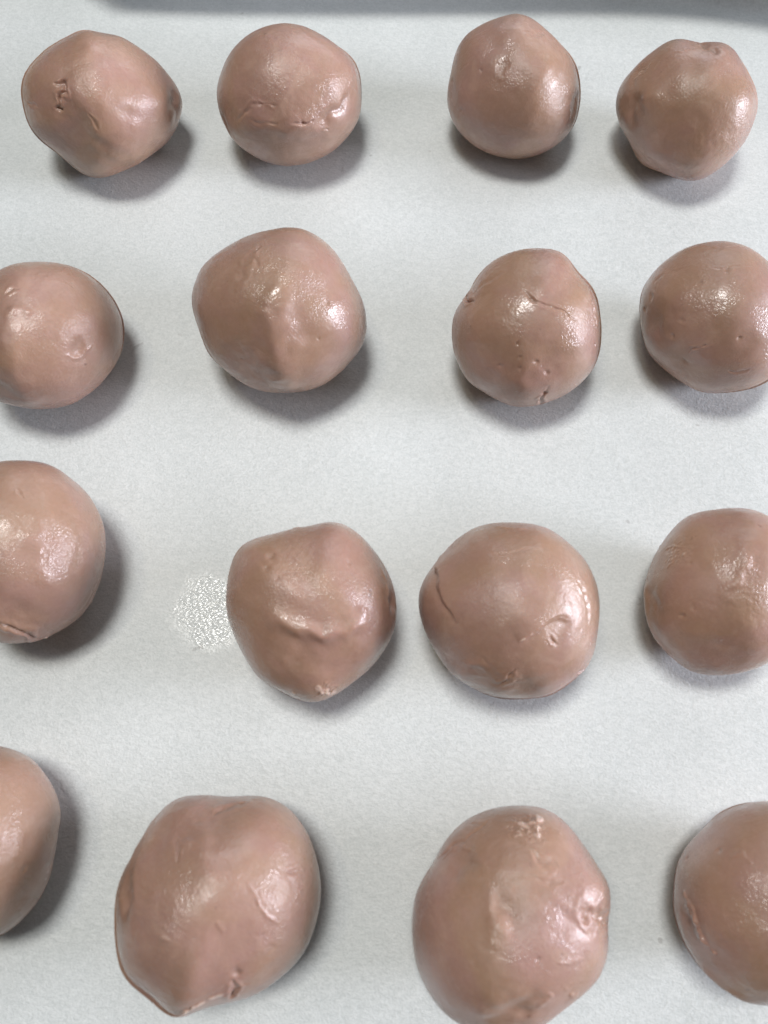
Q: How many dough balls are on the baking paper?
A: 16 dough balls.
